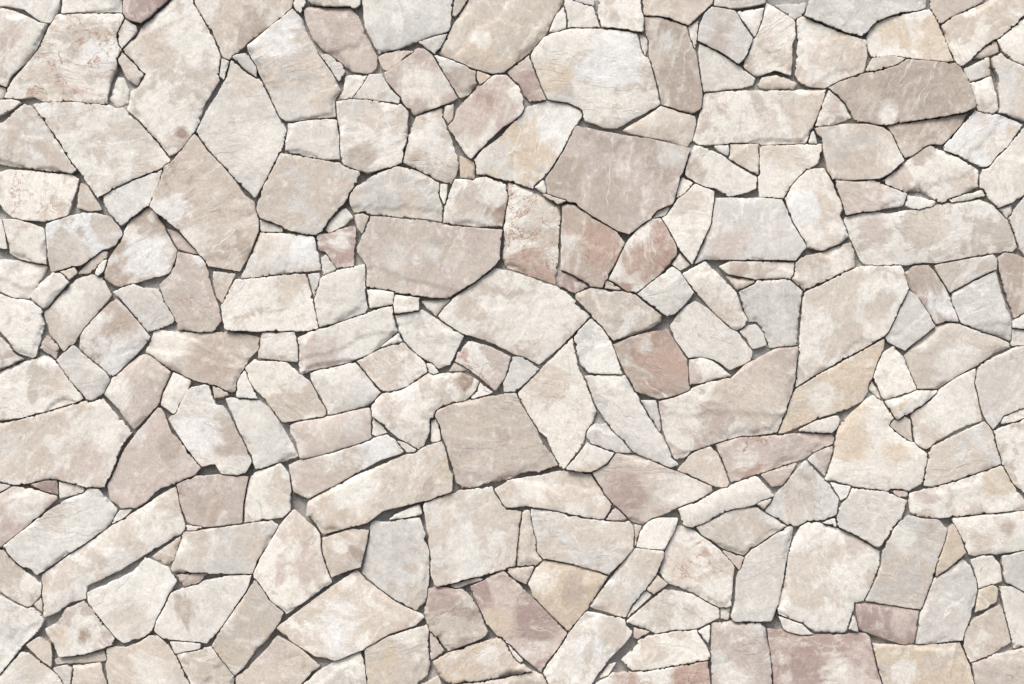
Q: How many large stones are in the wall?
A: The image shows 200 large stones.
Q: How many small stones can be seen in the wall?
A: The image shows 109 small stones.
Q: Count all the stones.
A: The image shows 309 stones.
